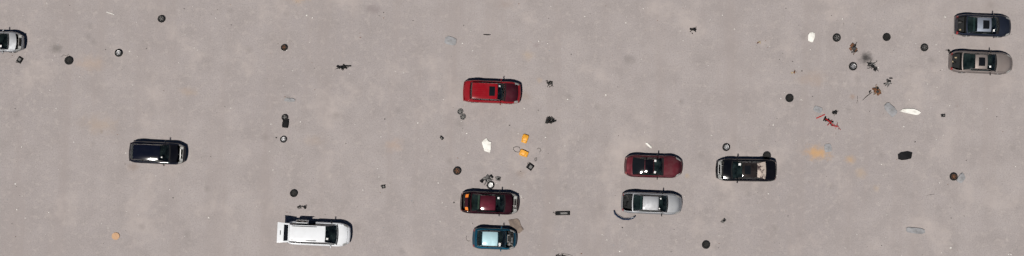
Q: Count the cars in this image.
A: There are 11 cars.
